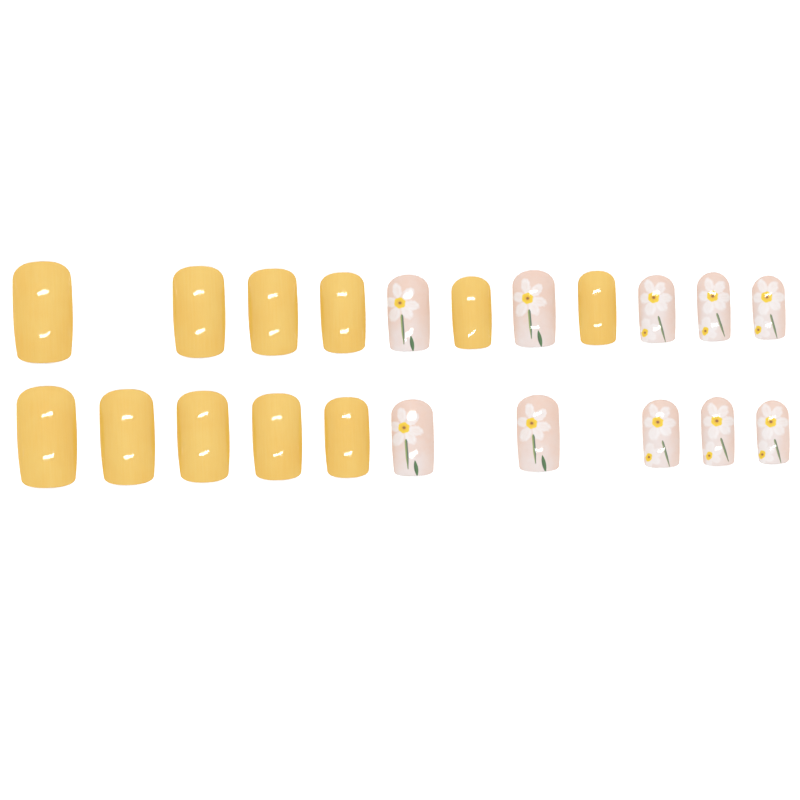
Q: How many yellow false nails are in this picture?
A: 11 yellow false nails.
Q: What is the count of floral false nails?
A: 10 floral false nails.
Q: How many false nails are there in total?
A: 21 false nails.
